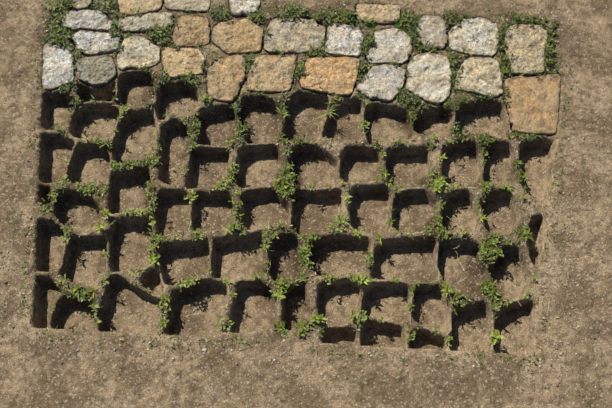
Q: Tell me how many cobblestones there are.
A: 27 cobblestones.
